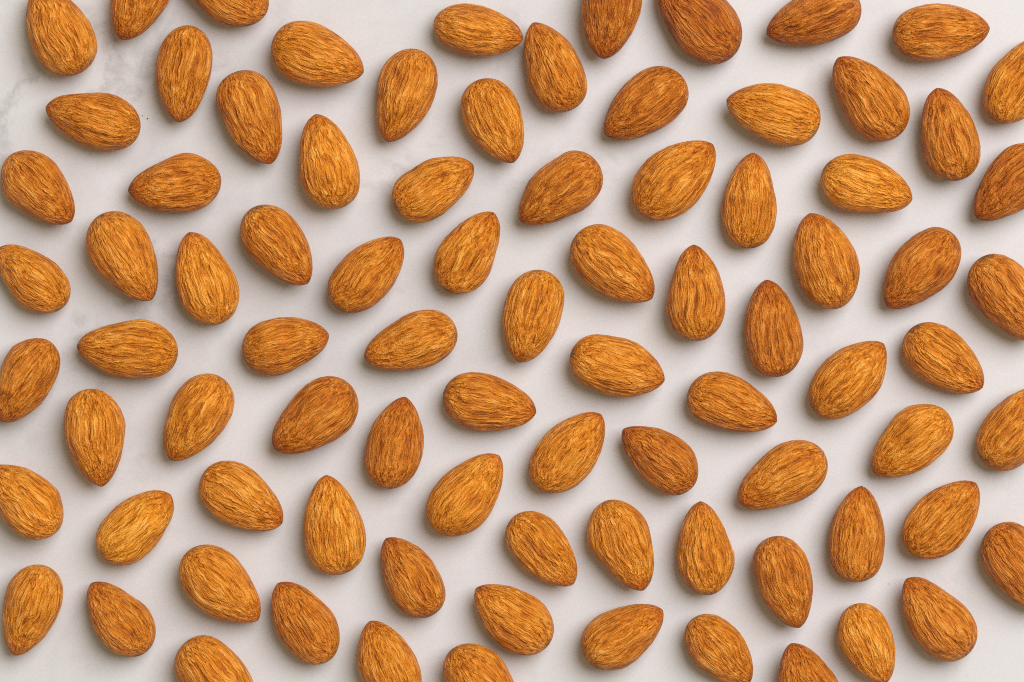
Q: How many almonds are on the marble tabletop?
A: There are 86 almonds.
